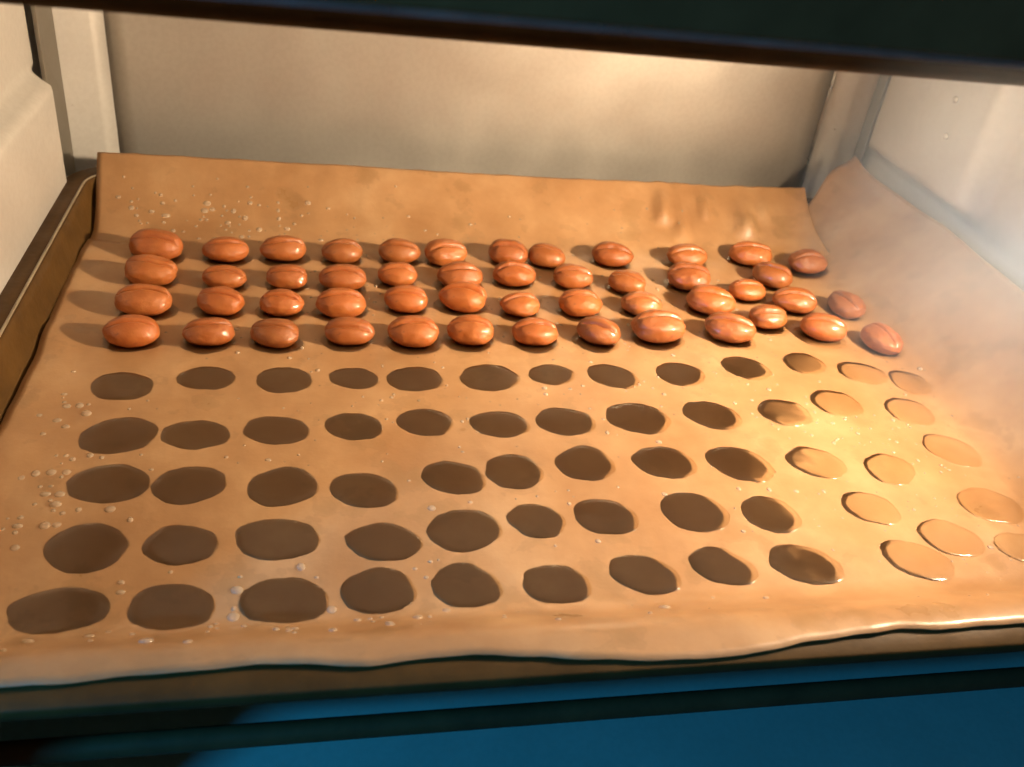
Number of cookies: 49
